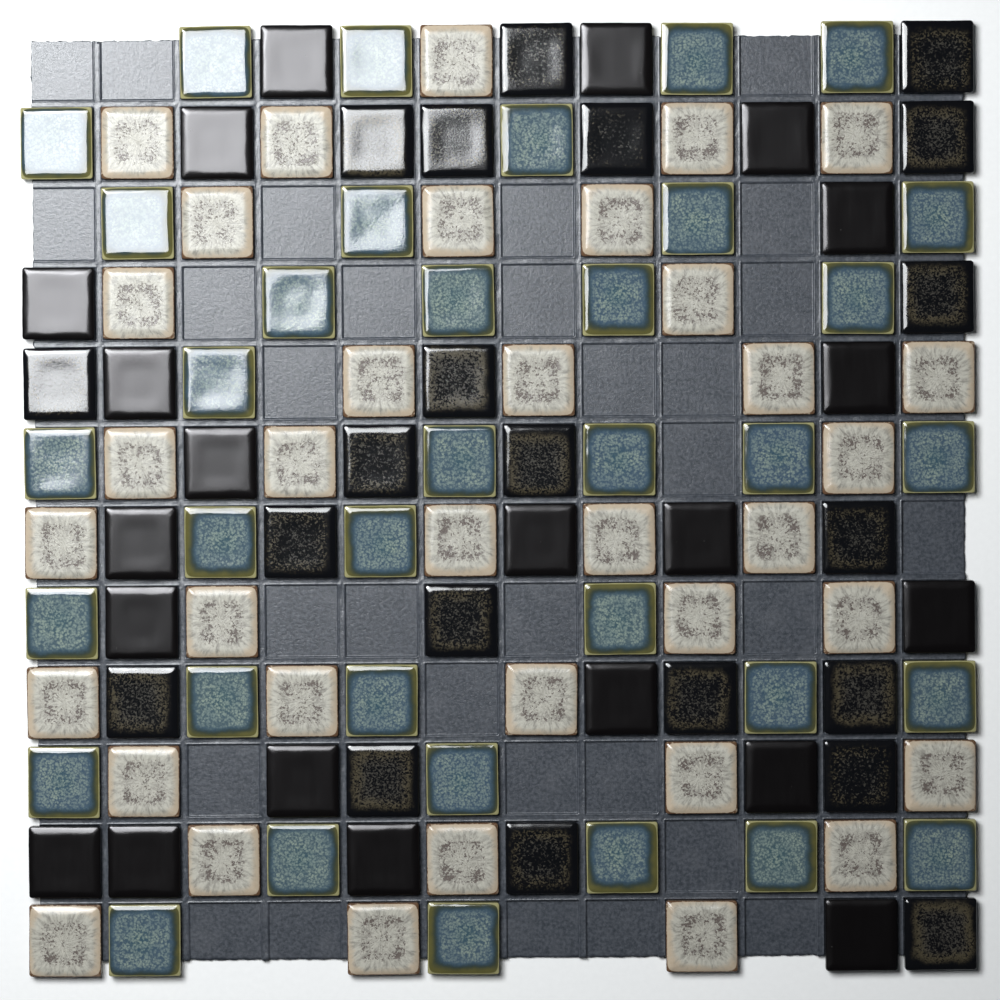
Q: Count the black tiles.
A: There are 42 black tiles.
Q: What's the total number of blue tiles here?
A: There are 36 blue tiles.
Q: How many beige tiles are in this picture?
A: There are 36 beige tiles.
